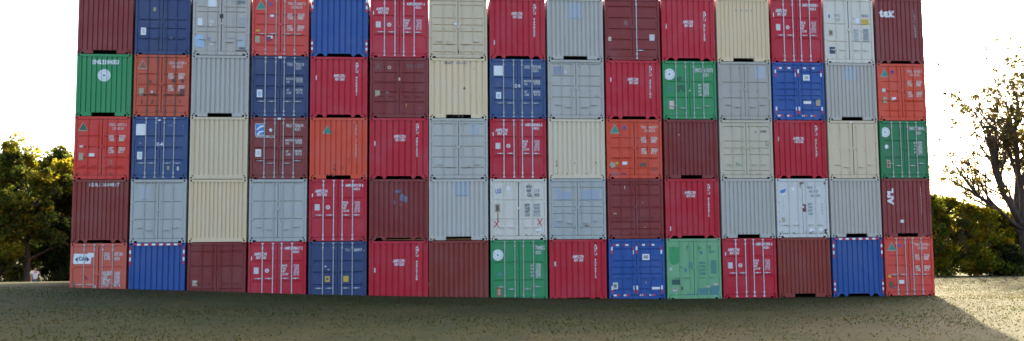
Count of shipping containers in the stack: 75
